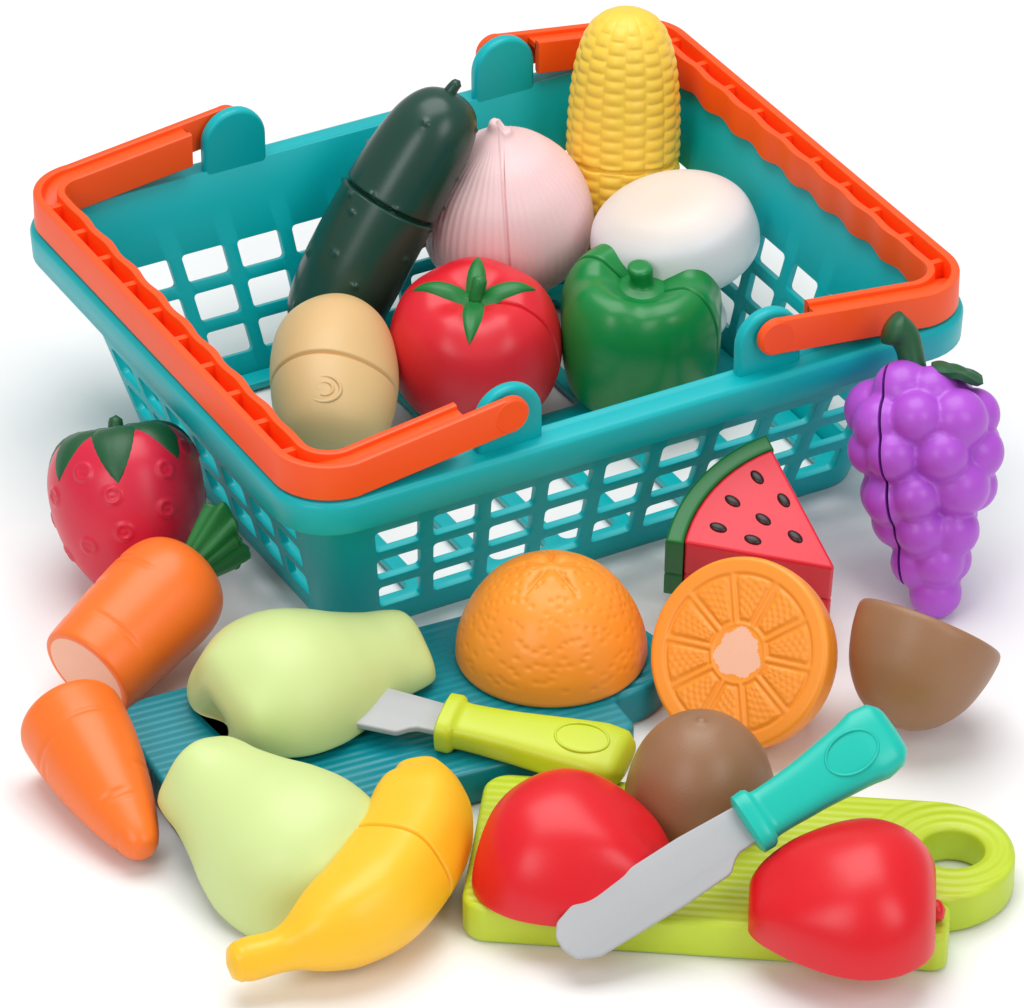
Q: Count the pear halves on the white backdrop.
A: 2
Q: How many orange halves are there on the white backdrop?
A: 2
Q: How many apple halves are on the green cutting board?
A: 2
